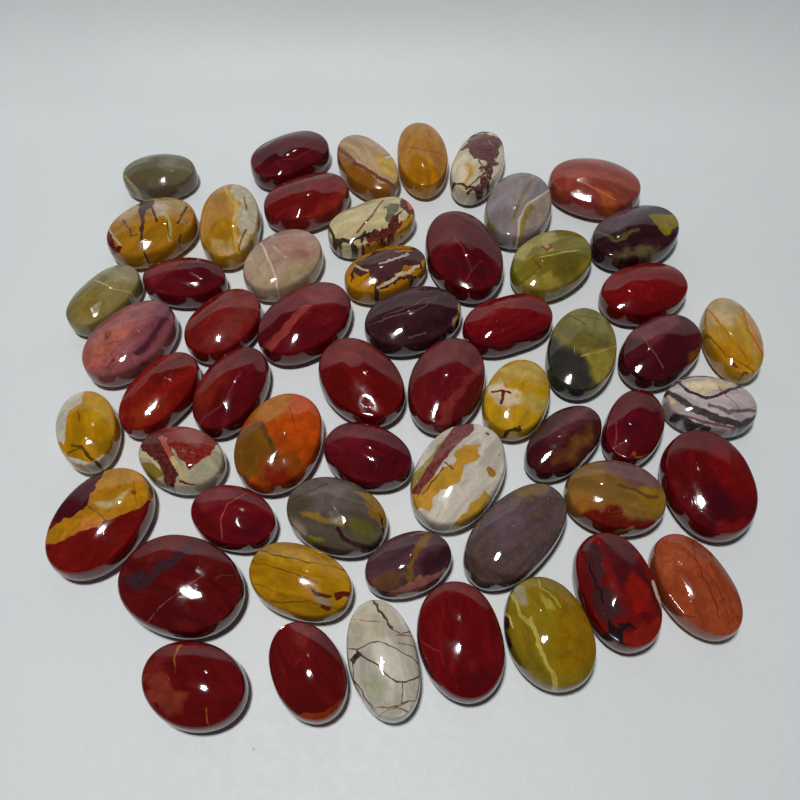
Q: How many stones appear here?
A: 56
